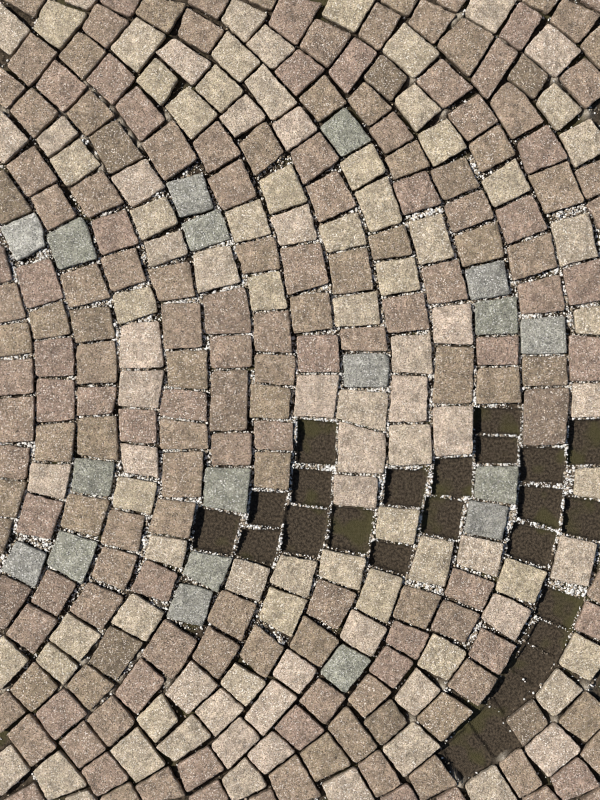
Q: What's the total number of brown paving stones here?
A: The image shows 175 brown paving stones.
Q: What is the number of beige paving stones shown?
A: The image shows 98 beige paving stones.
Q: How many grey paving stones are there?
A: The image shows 18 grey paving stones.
